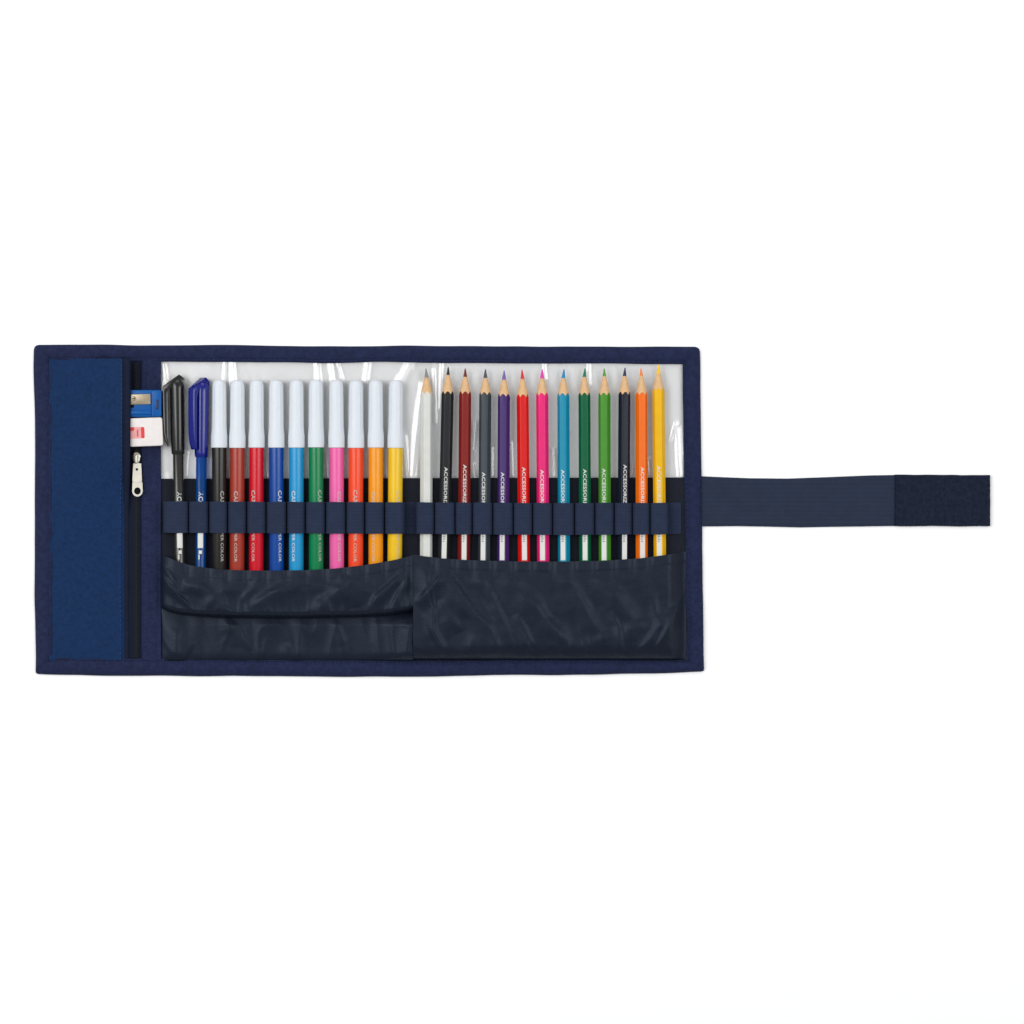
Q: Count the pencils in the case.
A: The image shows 13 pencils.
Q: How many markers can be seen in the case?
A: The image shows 10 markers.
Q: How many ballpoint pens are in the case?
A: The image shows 2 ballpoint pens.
